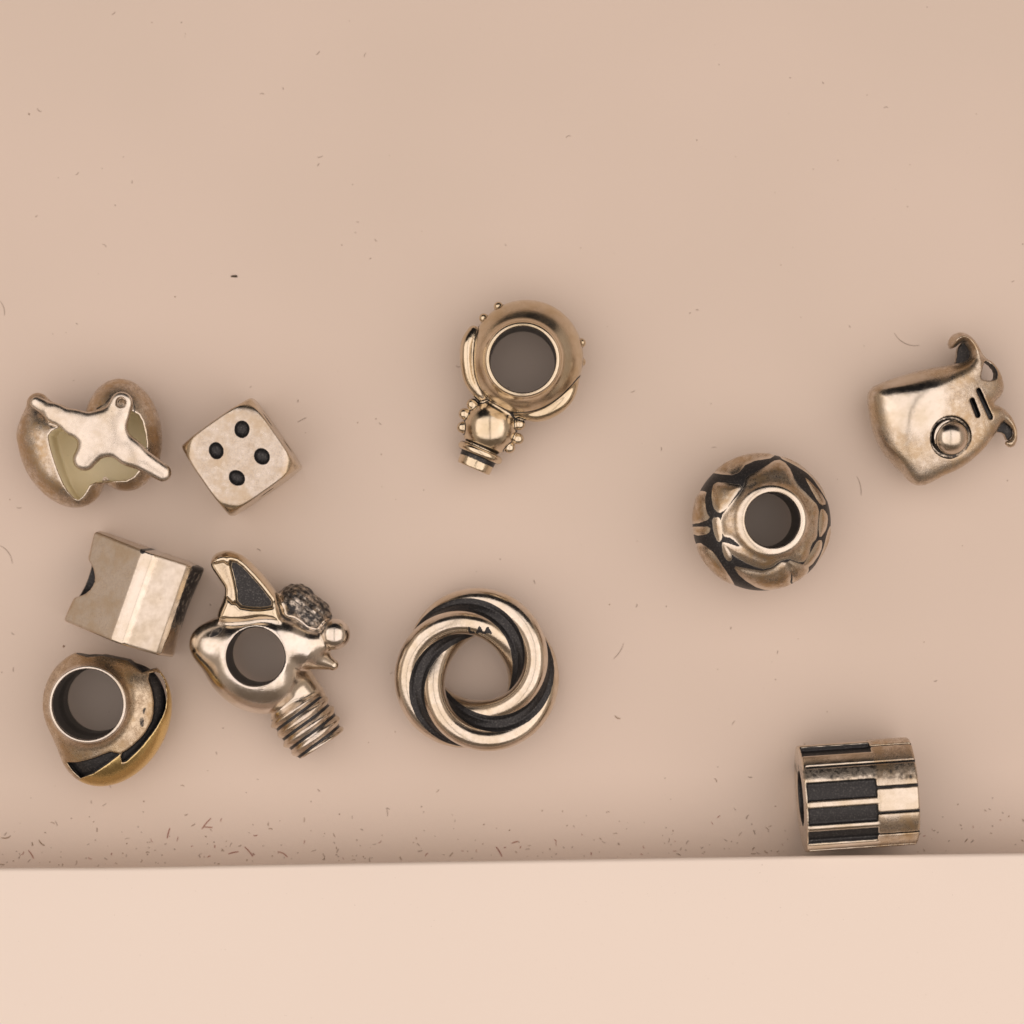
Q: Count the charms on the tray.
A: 10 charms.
